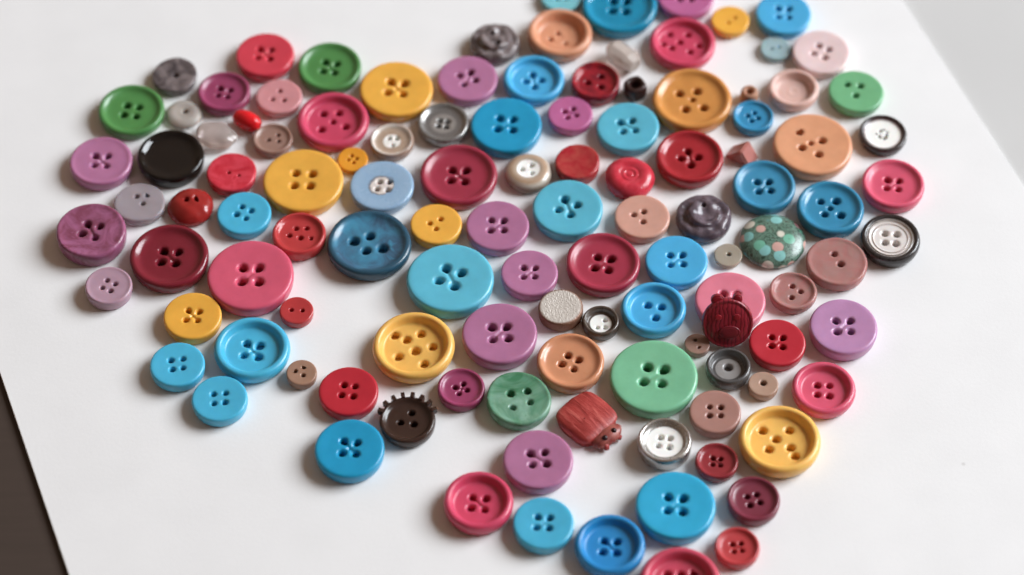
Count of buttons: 108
